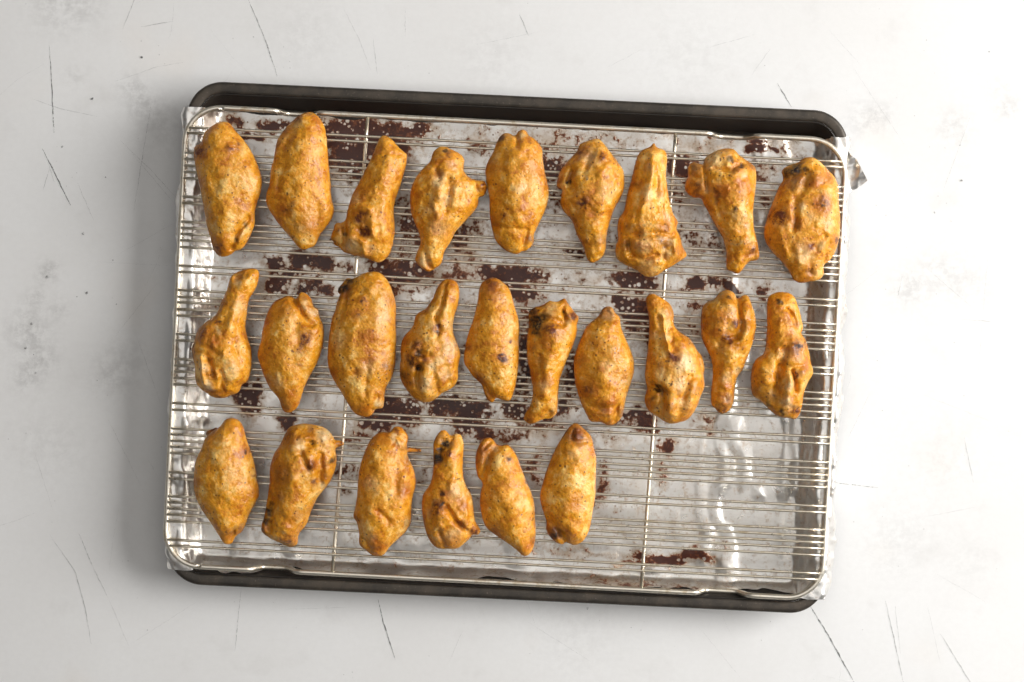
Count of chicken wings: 25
